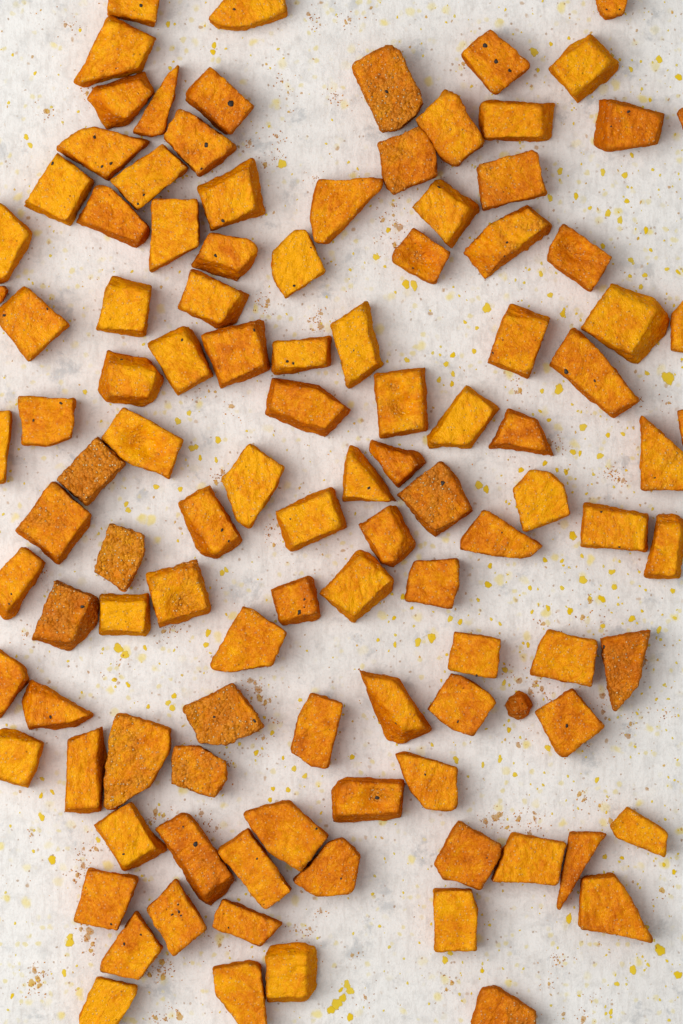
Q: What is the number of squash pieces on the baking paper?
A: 111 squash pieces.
